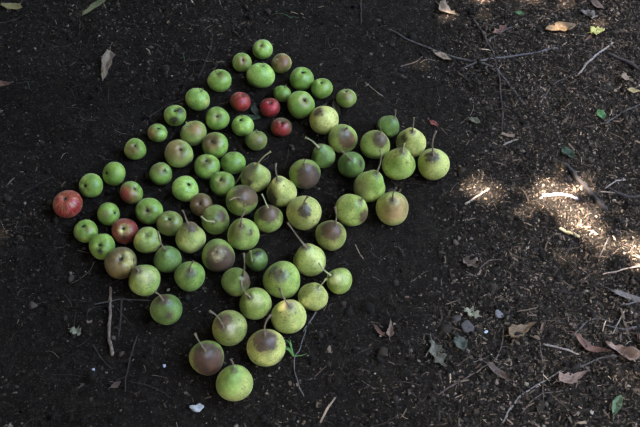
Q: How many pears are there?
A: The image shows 39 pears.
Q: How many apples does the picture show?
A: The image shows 41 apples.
